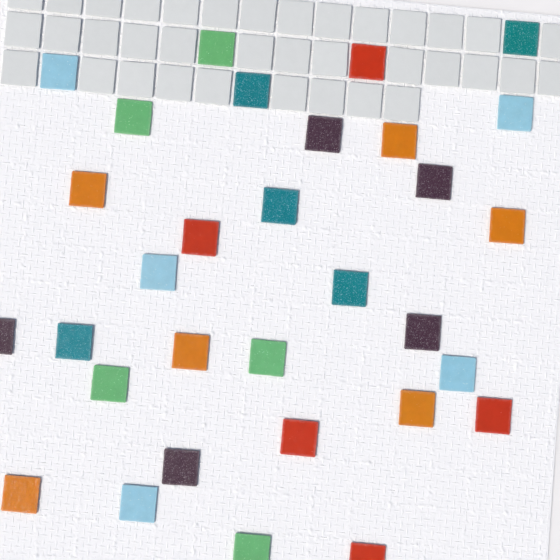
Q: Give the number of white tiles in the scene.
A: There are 36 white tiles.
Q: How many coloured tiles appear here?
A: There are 31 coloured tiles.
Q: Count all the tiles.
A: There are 67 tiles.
